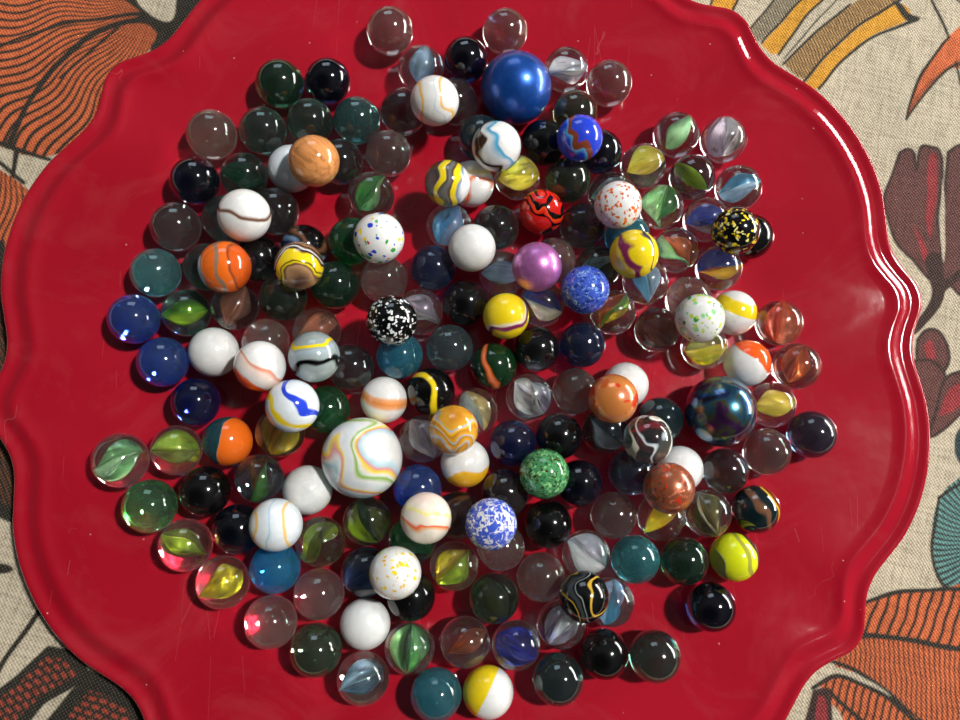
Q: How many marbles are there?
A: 187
